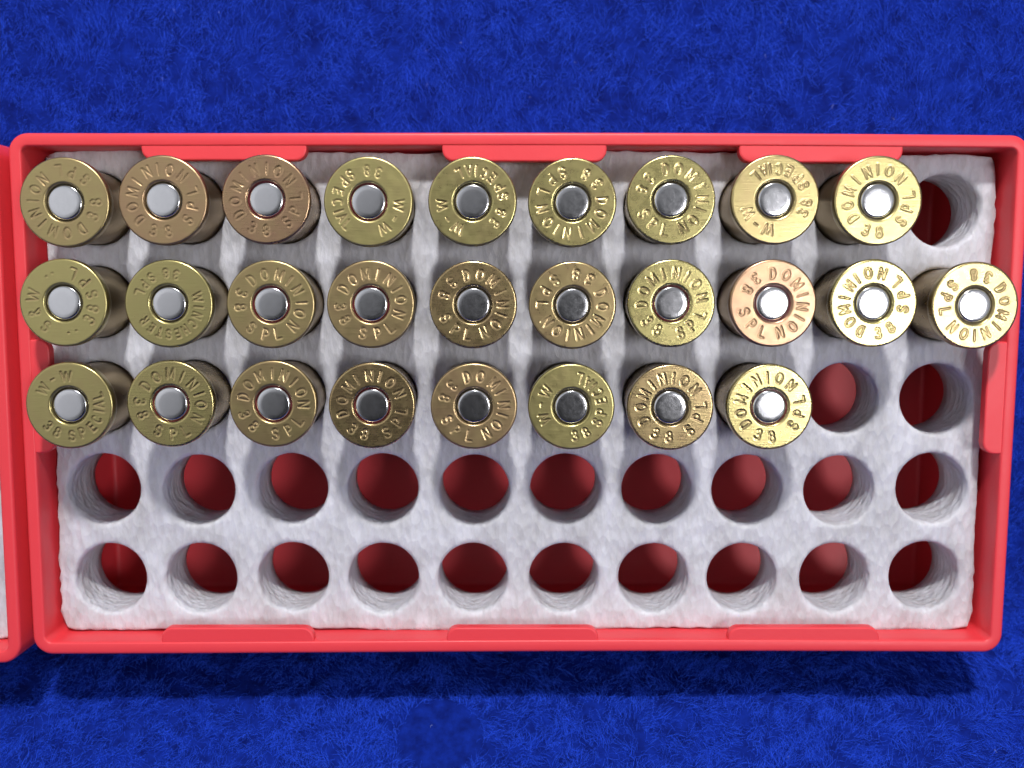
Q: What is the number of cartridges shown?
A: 27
